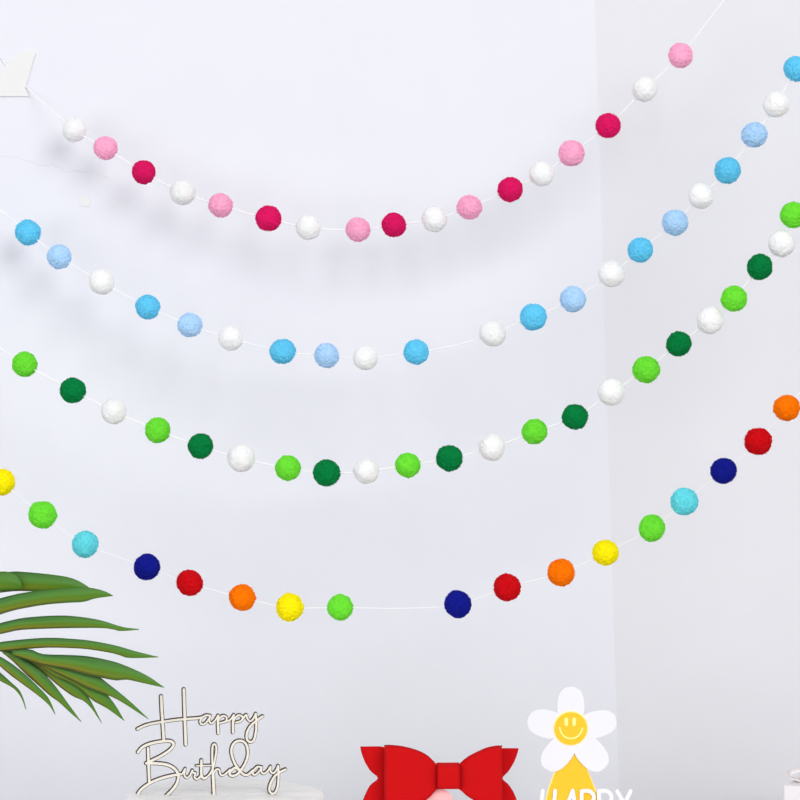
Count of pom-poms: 77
